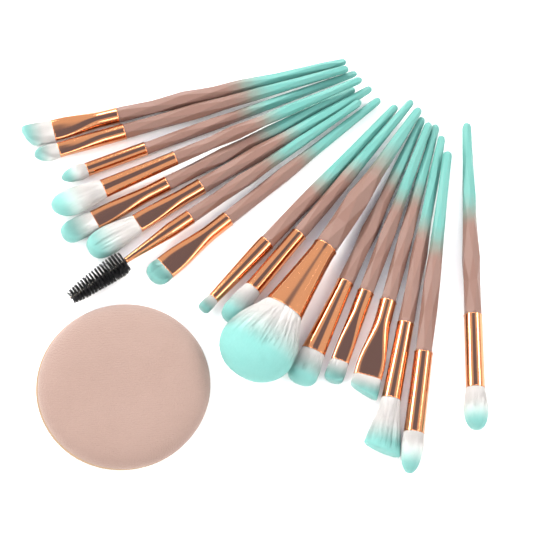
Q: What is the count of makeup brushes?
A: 17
